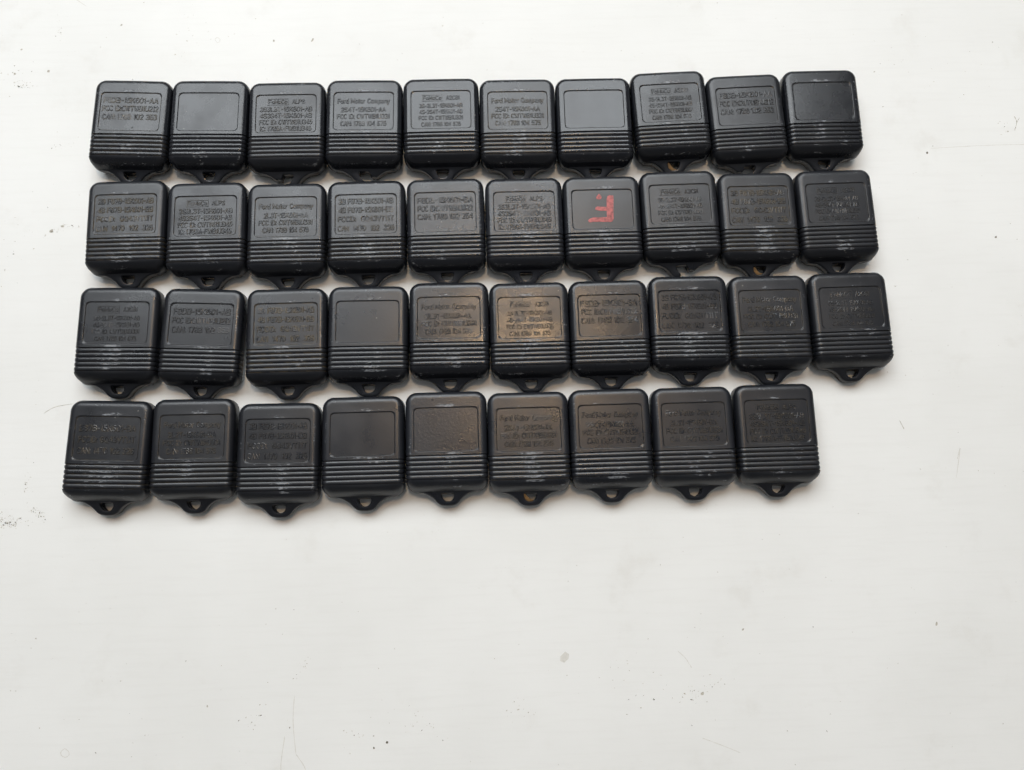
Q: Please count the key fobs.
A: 39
